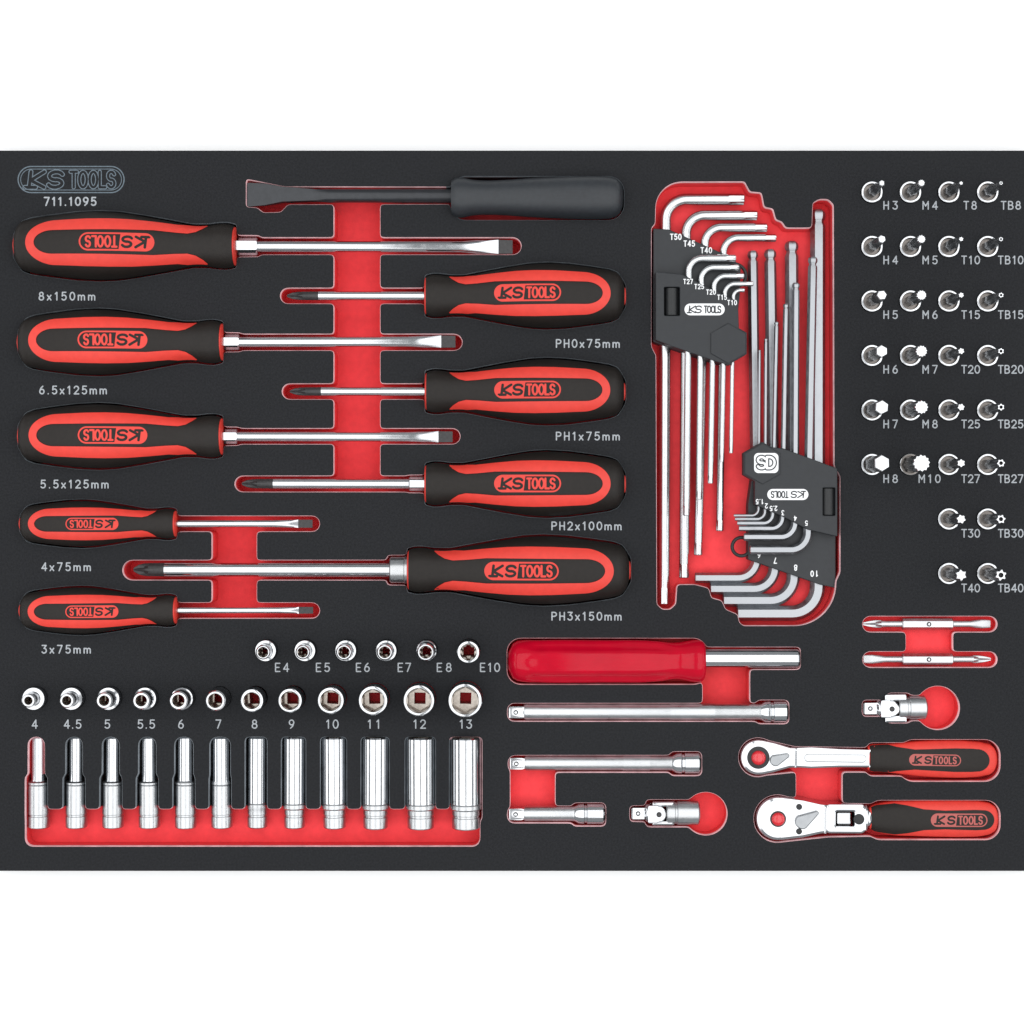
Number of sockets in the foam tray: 30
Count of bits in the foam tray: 28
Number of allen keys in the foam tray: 19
